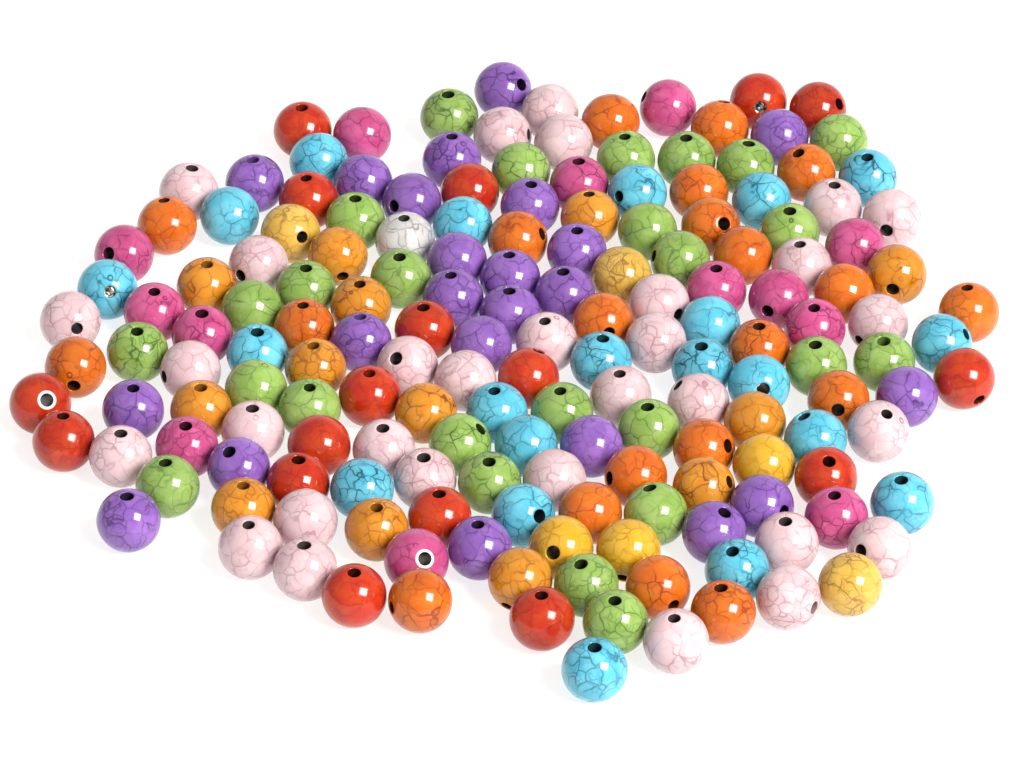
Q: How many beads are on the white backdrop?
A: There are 172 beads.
